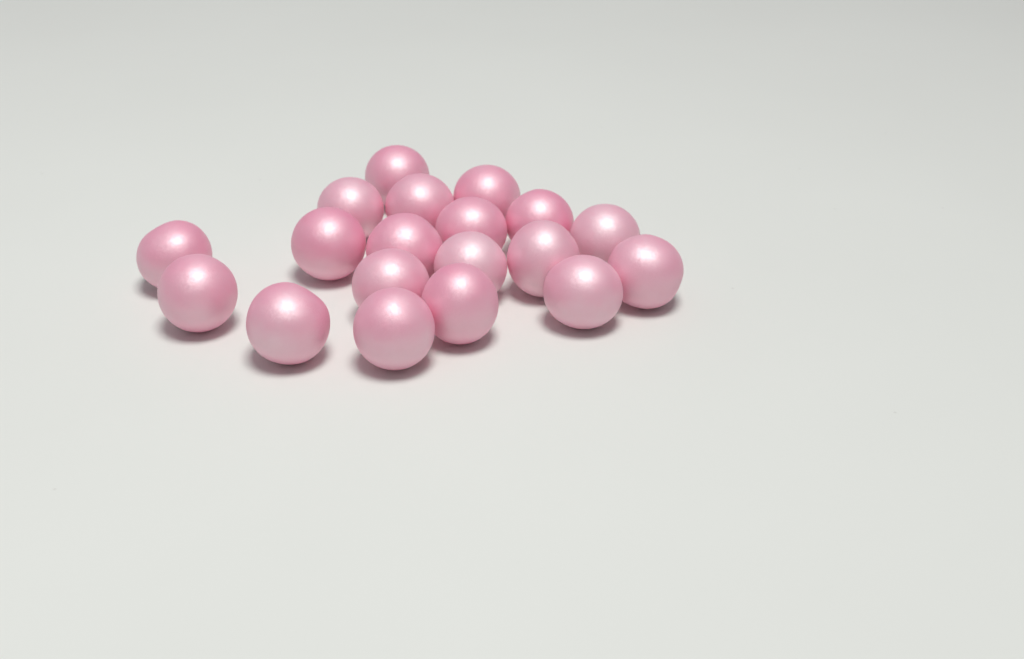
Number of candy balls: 19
